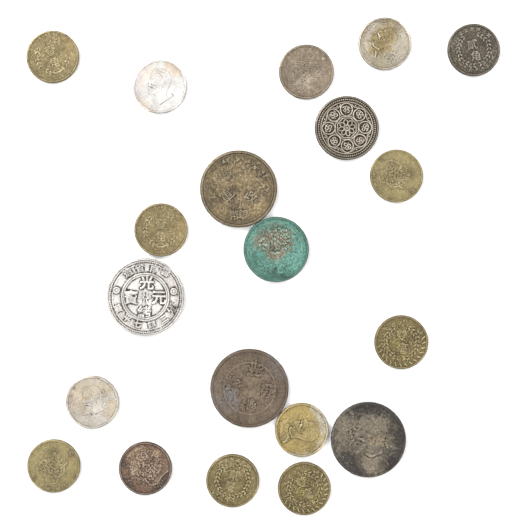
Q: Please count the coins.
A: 20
